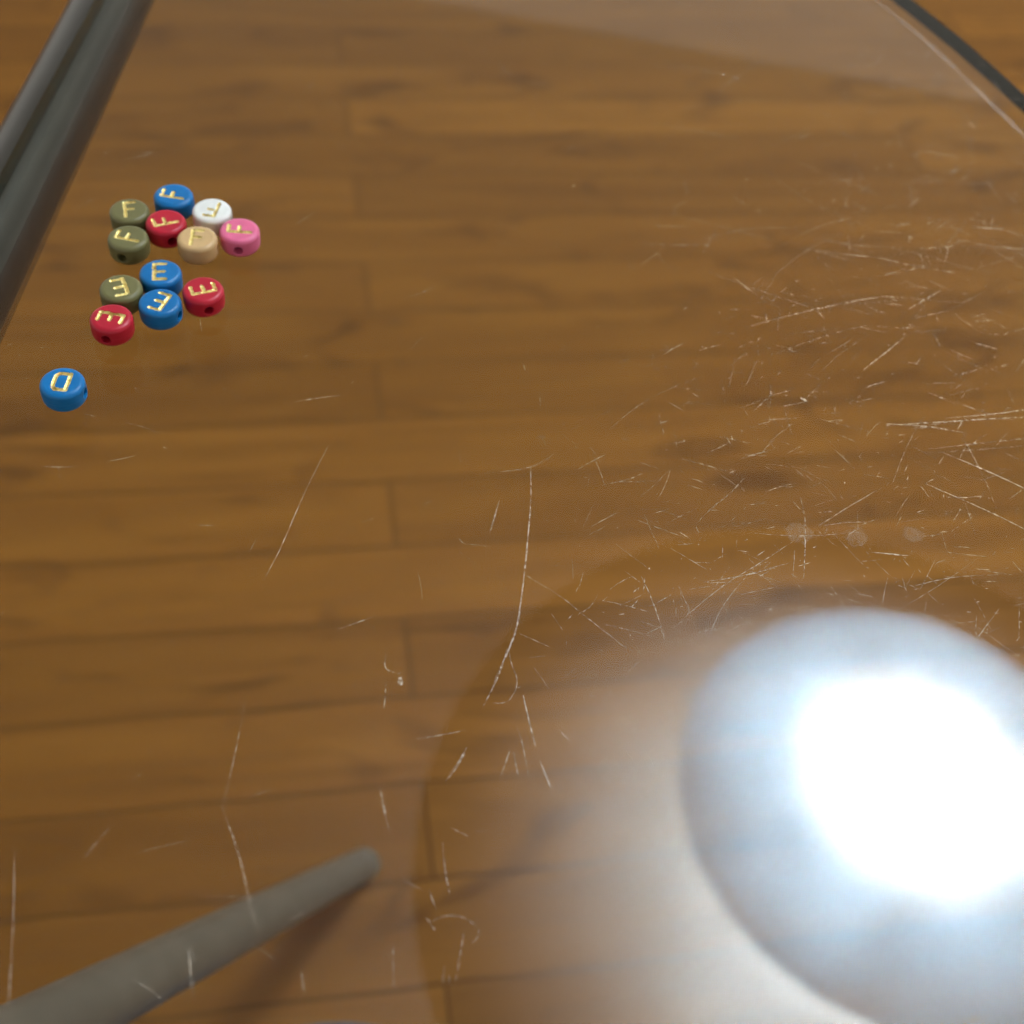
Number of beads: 13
